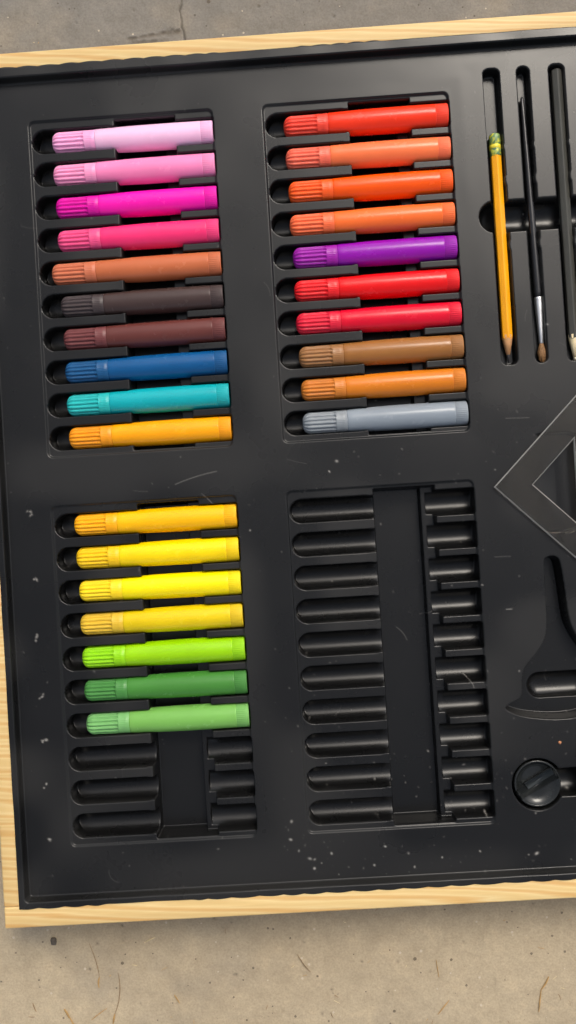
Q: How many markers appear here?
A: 27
